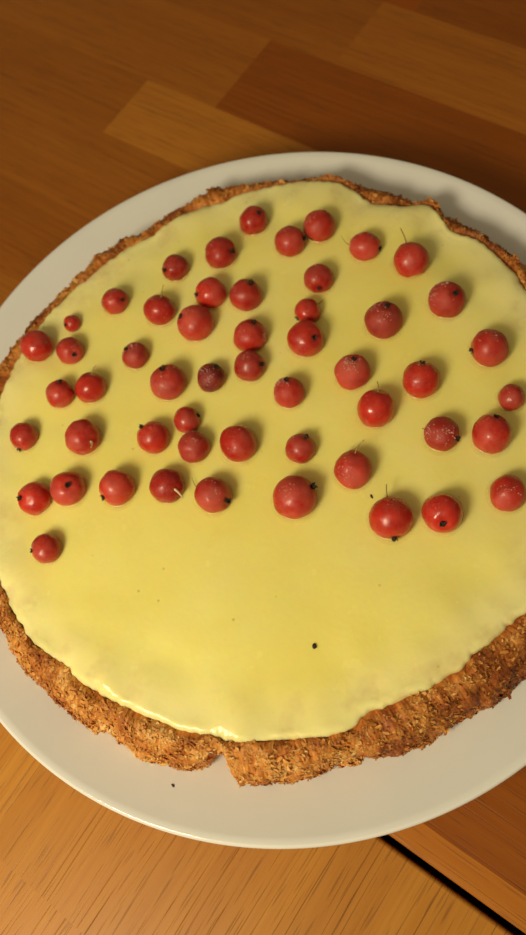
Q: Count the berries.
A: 53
